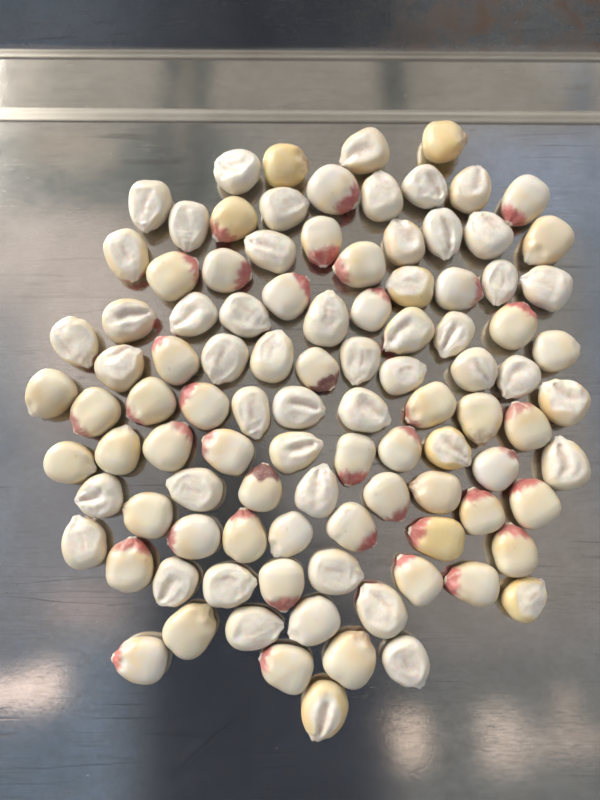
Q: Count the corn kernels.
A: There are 101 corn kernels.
